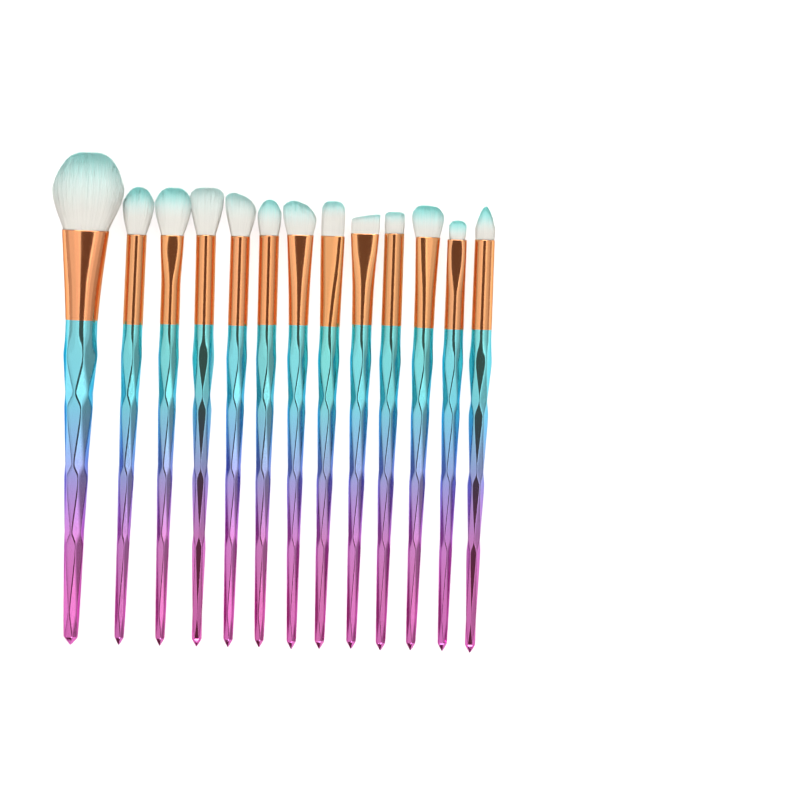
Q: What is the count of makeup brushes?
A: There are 13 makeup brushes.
